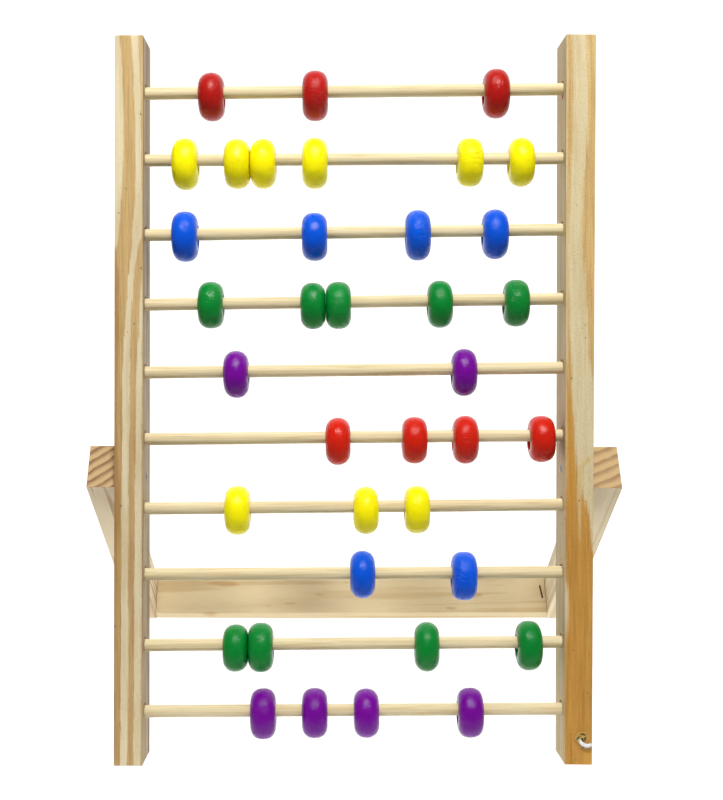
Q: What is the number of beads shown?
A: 37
